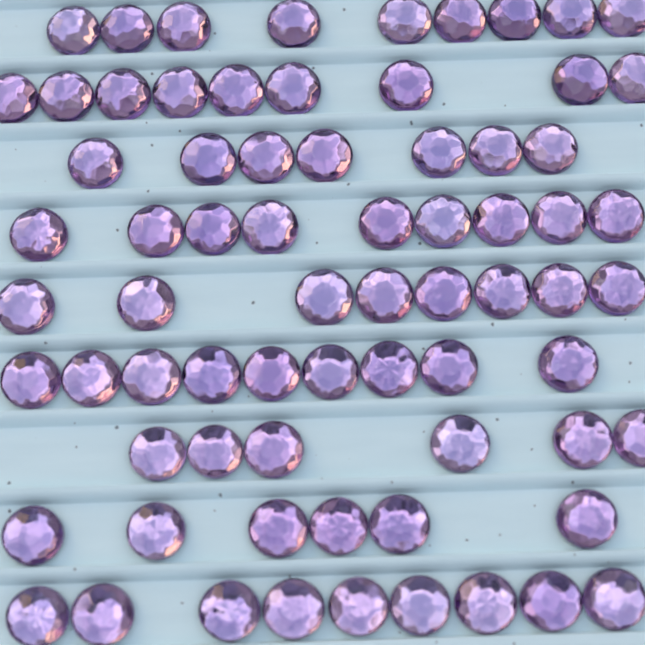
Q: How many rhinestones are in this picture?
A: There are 72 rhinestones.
